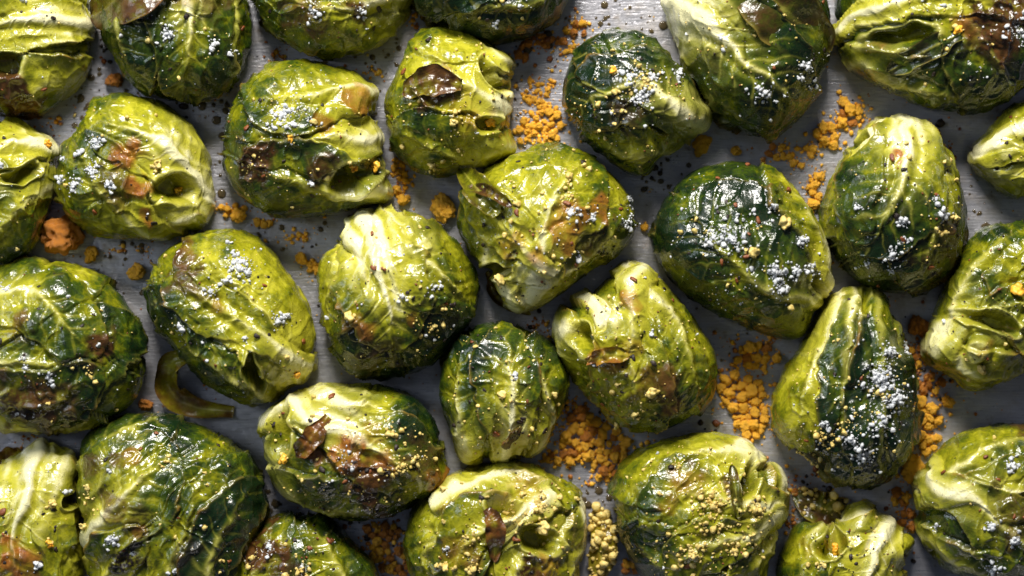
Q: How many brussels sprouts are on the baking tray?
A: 30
